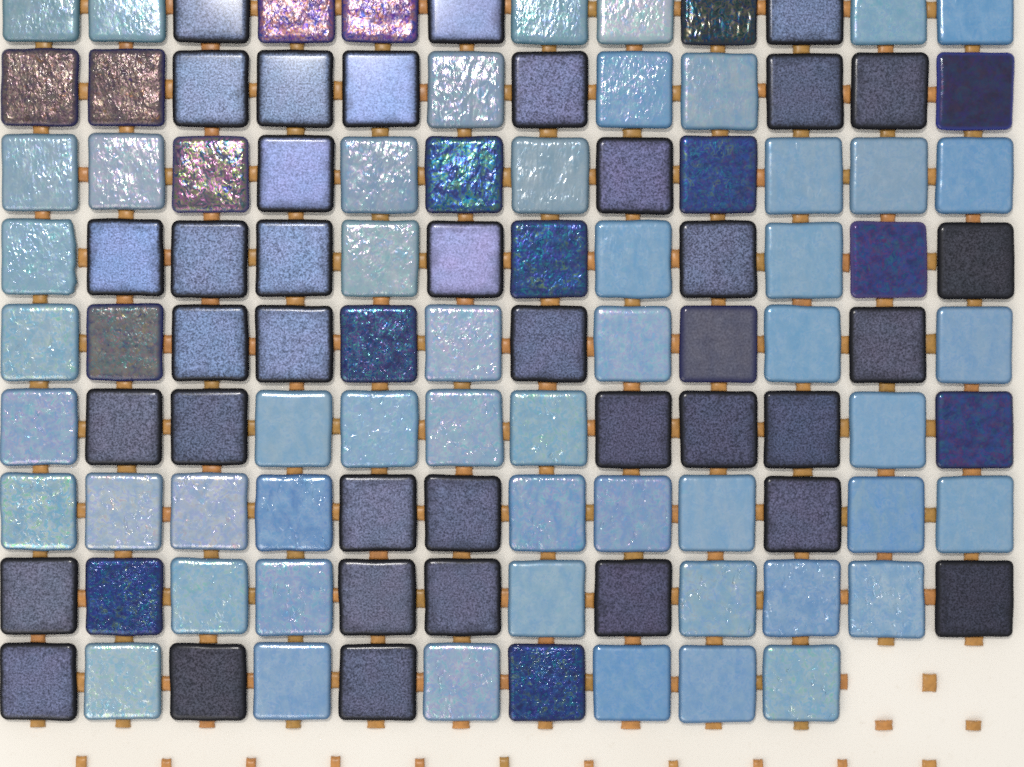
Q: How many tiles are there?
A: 106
